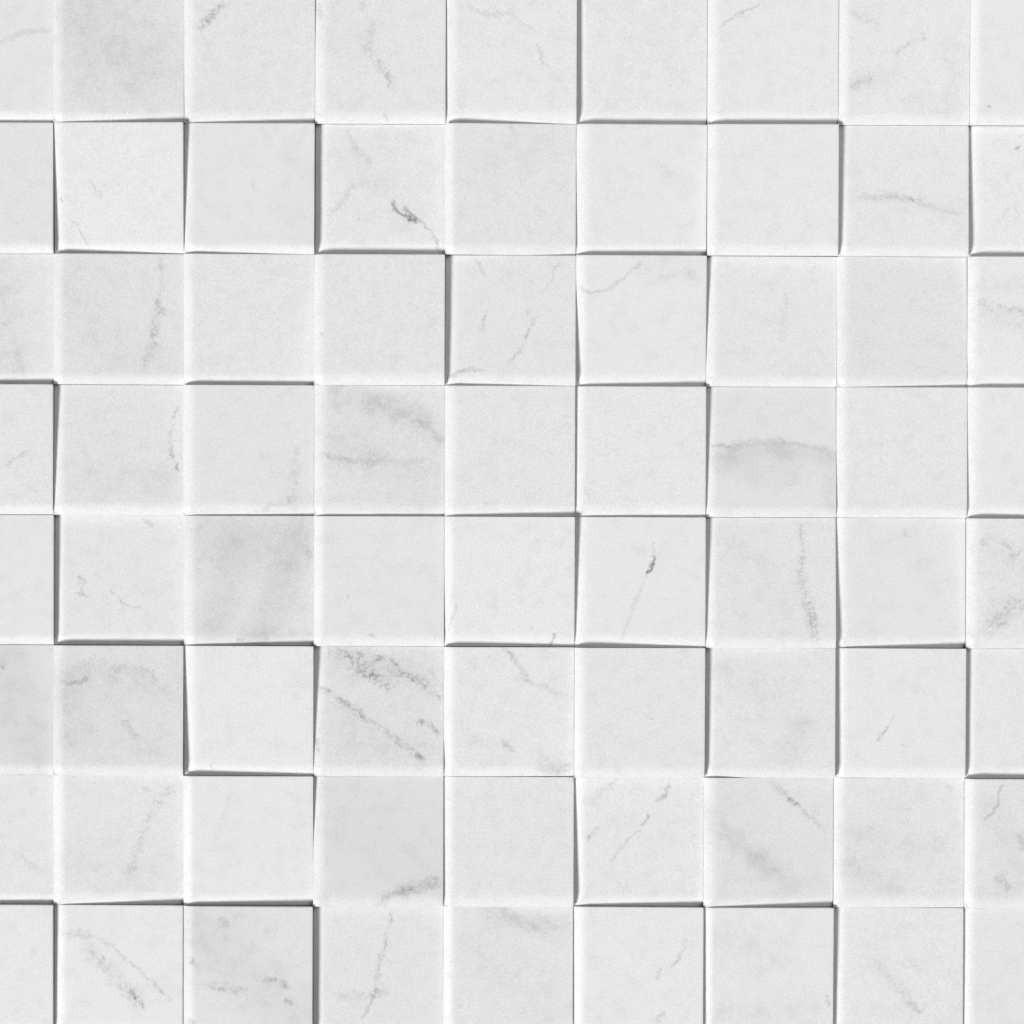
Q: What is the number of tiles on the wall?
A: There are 72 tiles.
